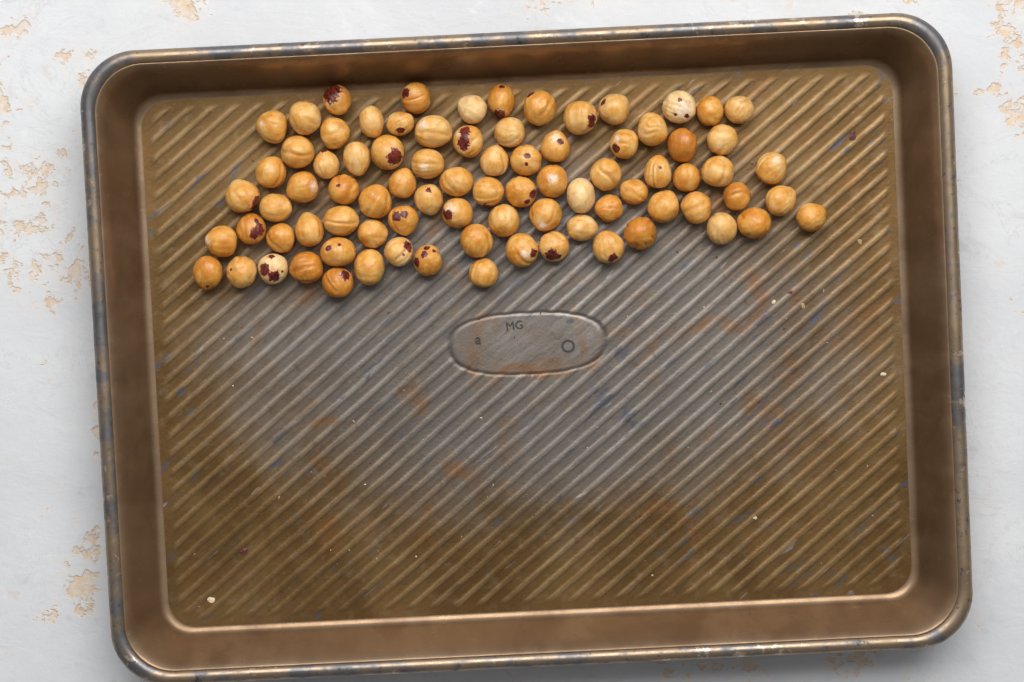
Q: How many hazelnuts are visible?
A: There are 83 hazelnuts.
